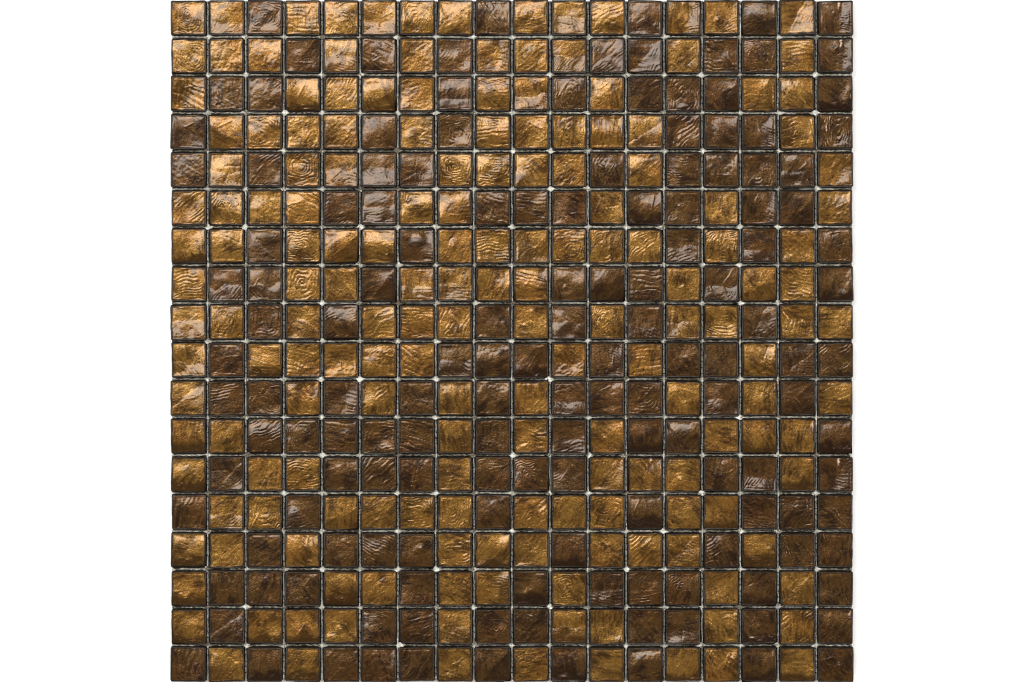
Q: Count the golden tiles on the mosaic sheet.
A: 176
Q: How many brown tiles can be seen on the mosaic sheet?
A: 148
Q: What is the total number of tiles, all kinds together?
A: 324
